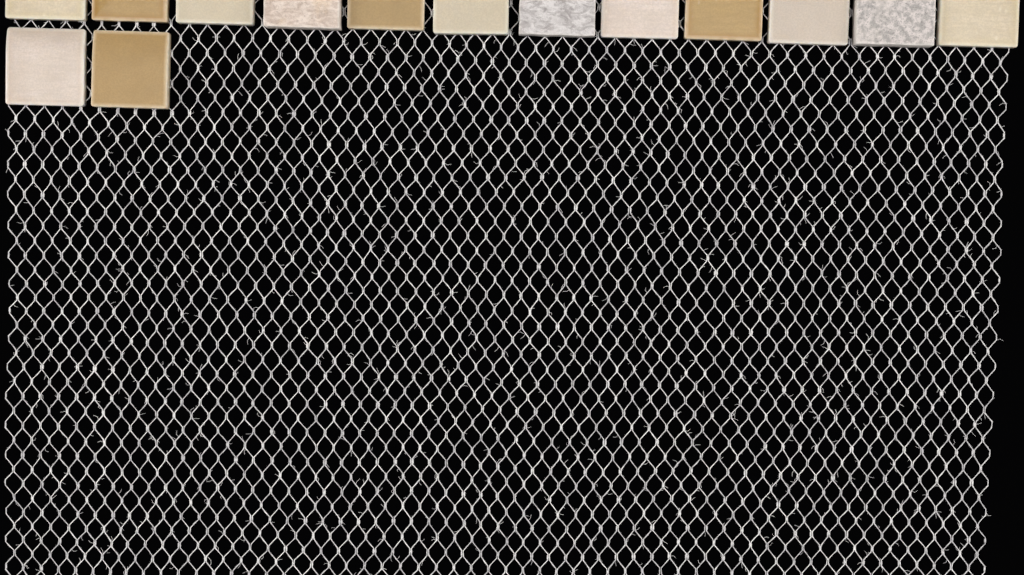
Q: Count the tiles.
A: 14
